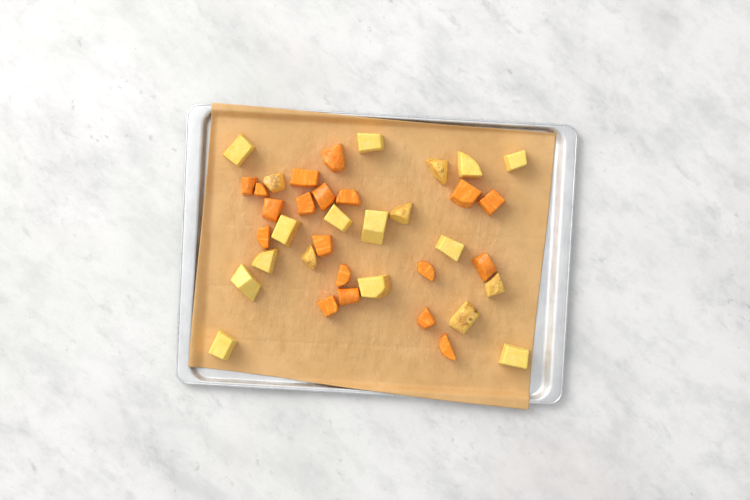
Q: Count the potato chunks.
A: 19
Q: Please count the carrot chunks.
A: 19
